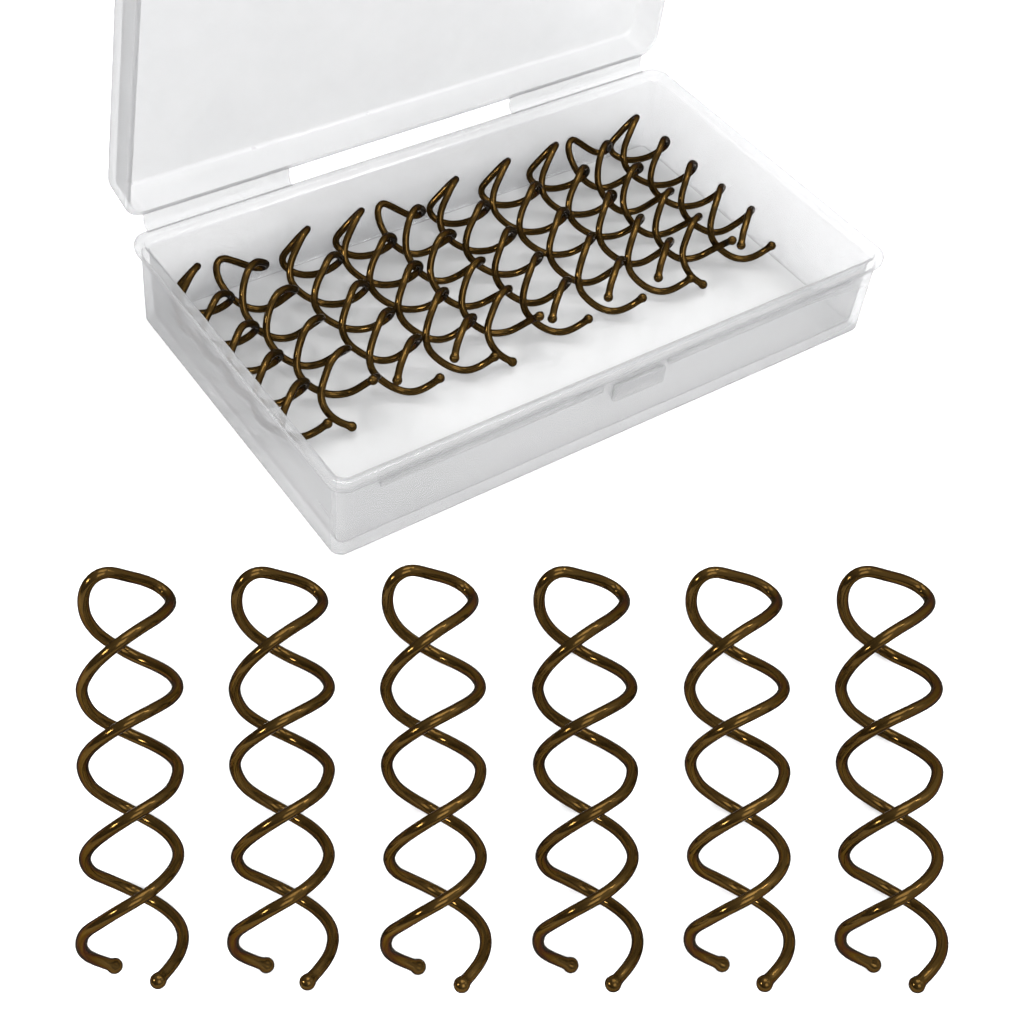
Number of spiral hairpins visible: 16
